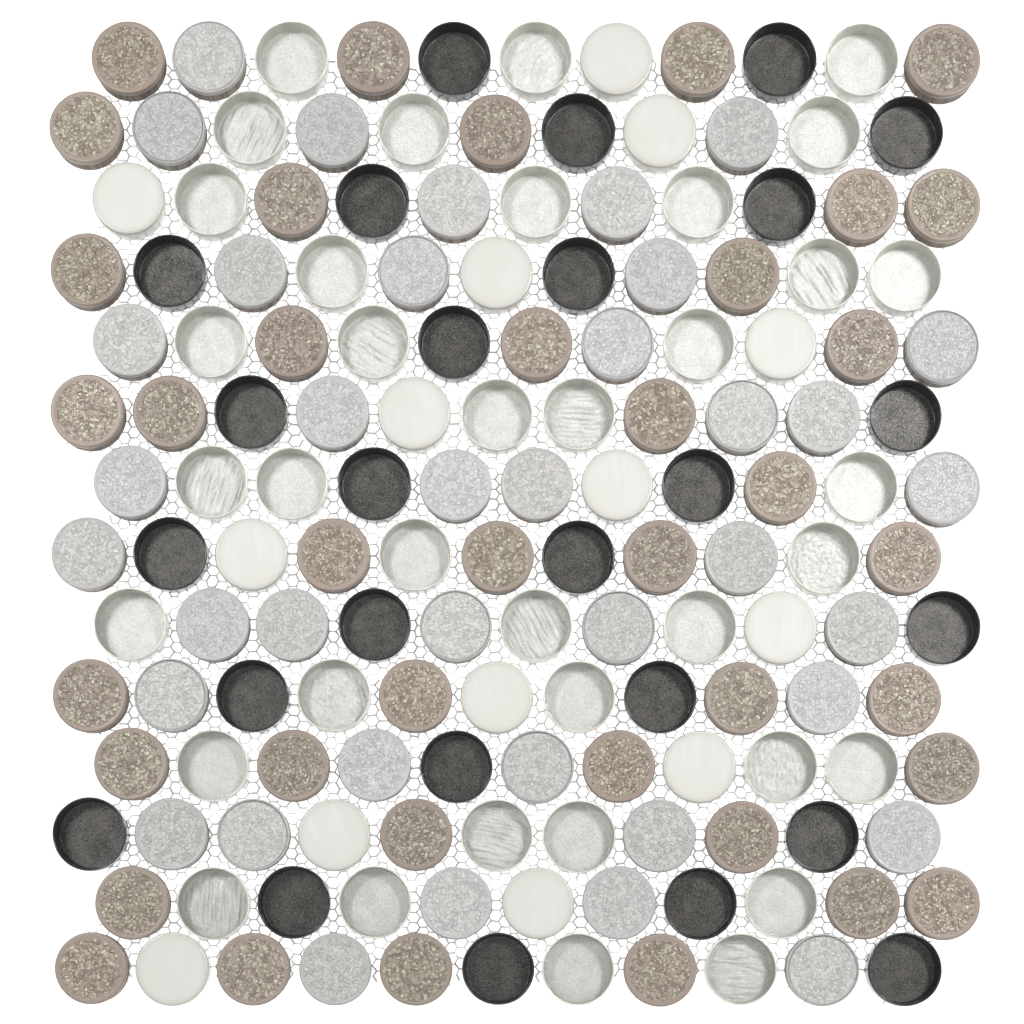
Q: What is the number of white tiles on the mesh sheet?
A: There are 51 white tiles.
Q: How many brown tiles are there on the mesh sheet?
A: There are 39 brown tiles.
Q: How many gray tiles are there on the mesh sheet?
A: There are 38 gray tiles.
